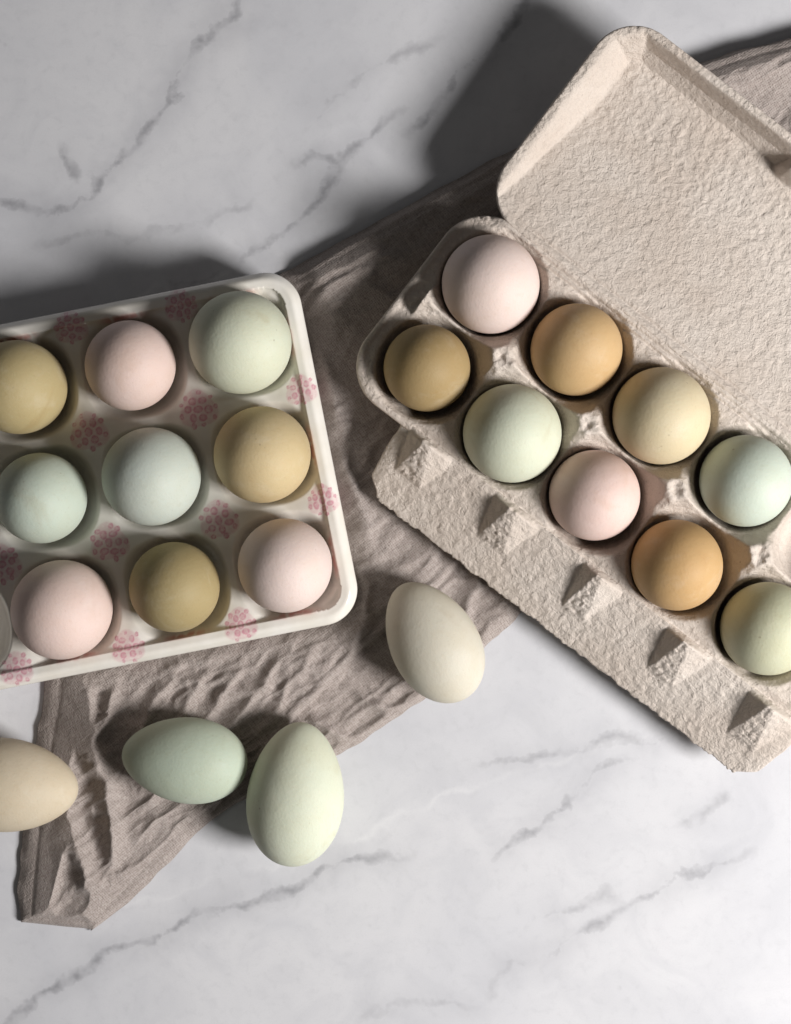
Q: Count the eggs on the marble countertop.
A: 22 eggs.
